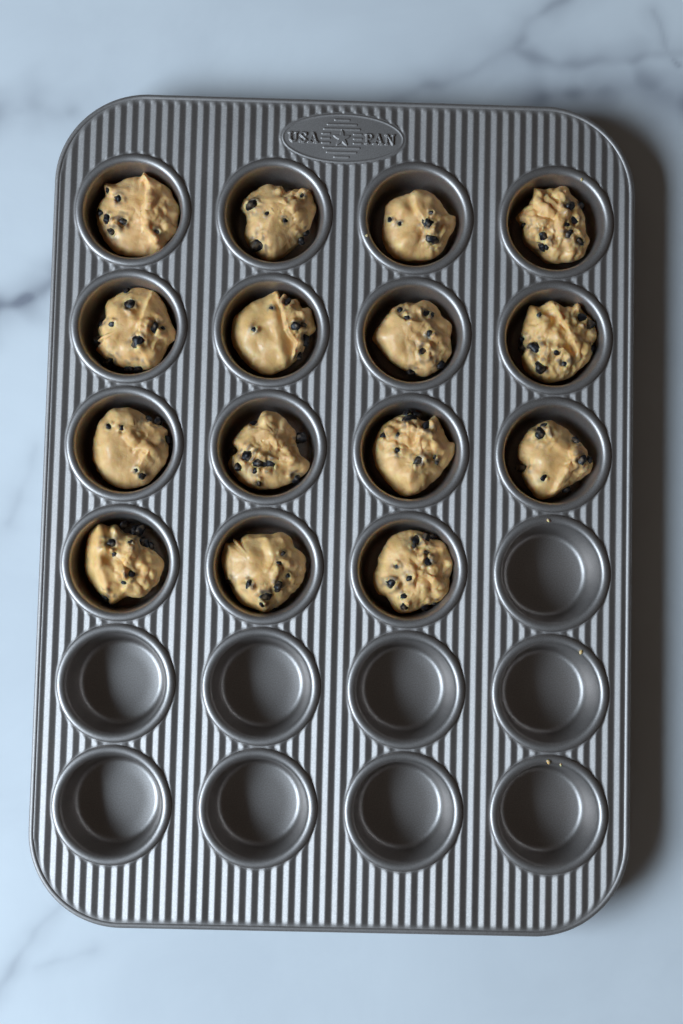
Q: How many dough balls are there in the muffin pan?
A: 15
